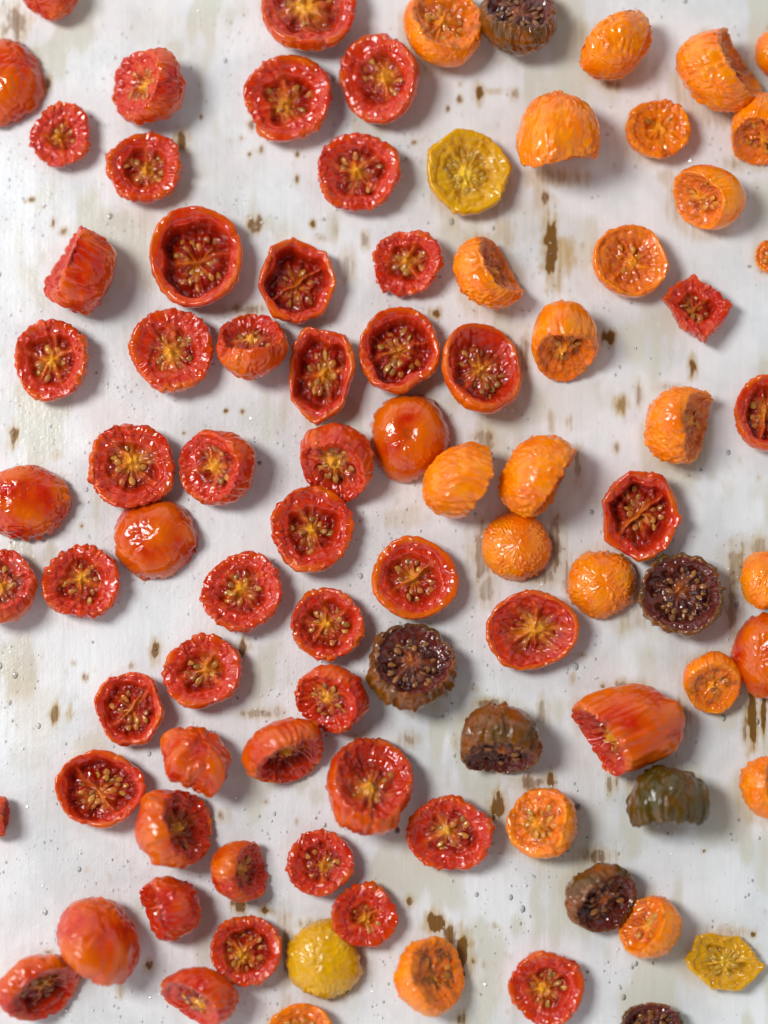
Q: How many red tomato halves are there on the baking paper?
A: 56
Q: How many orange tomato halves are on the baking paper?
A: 24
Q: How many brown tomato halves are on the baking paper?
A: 7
